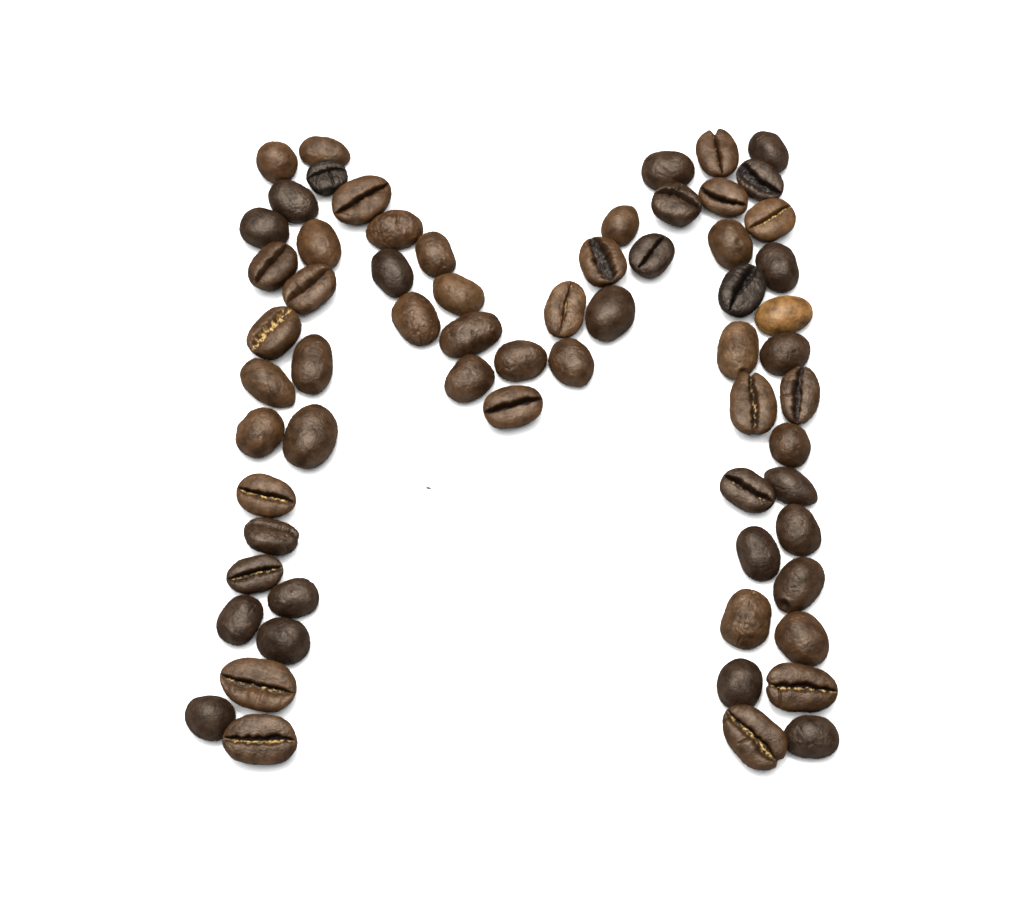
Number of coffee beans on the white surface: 65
